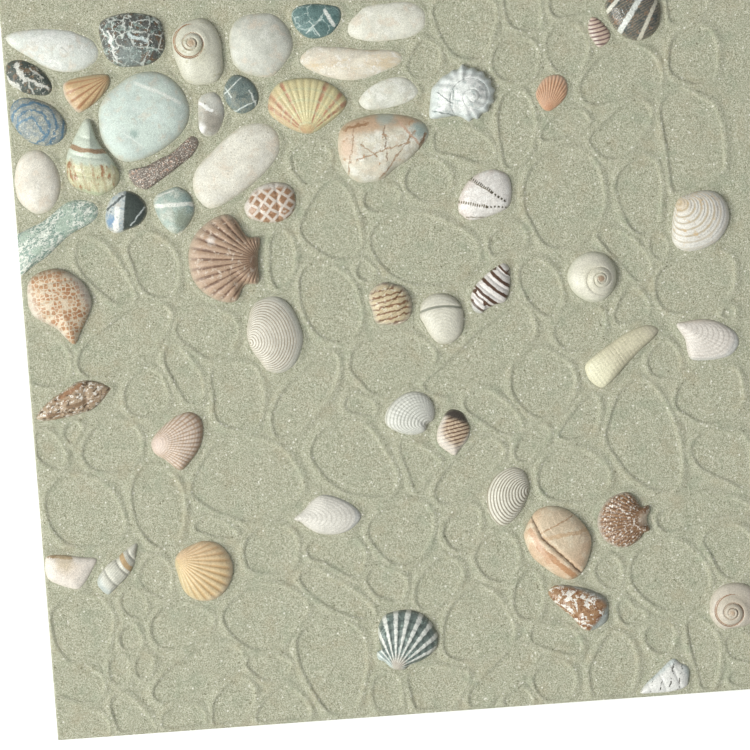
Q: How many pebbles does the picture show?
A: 19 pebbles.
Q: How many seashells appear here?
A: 35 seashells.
